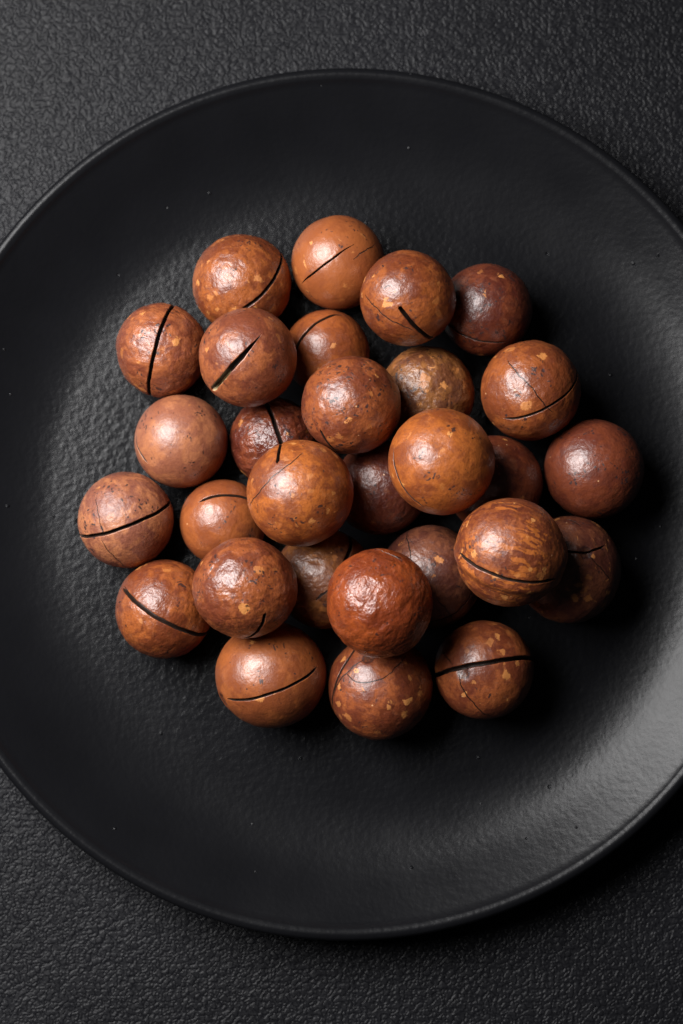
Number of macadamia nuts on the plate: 29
